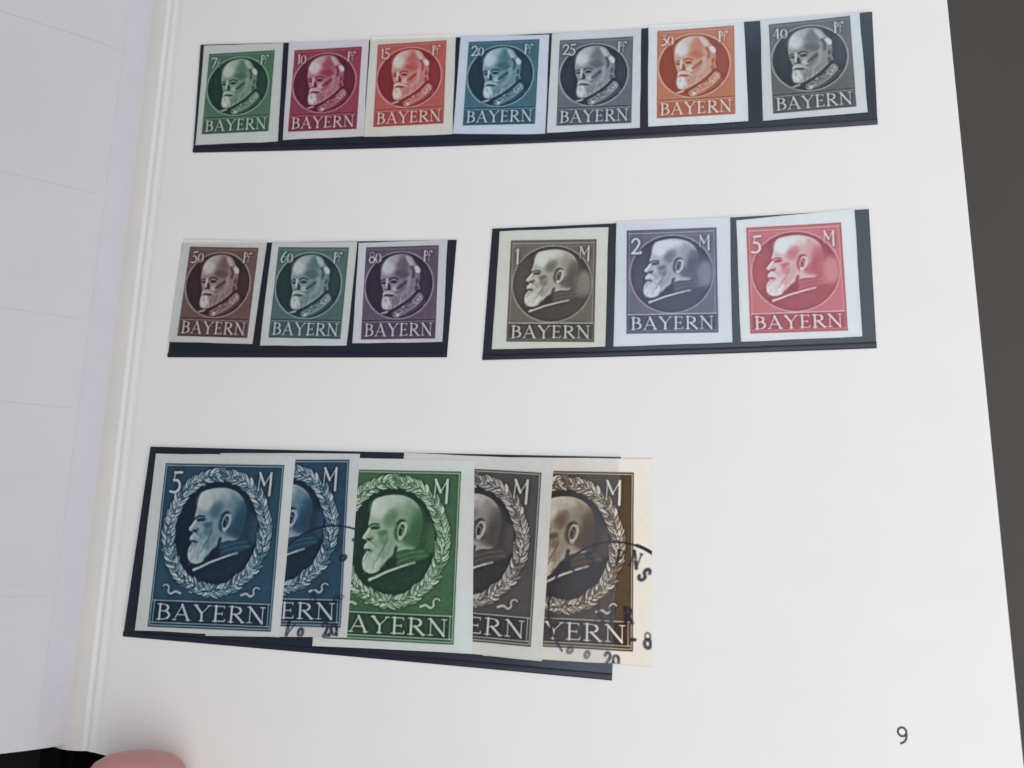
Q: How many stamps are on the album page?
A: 18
